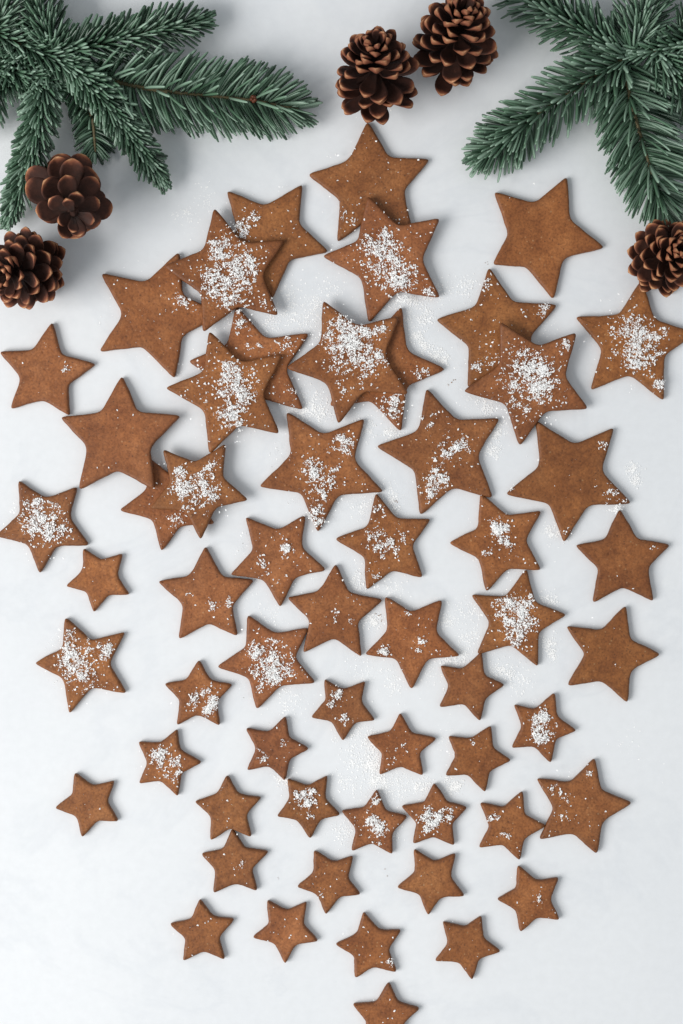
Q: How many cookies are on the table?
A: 57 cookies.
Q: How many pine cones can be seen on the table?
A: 5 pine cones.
